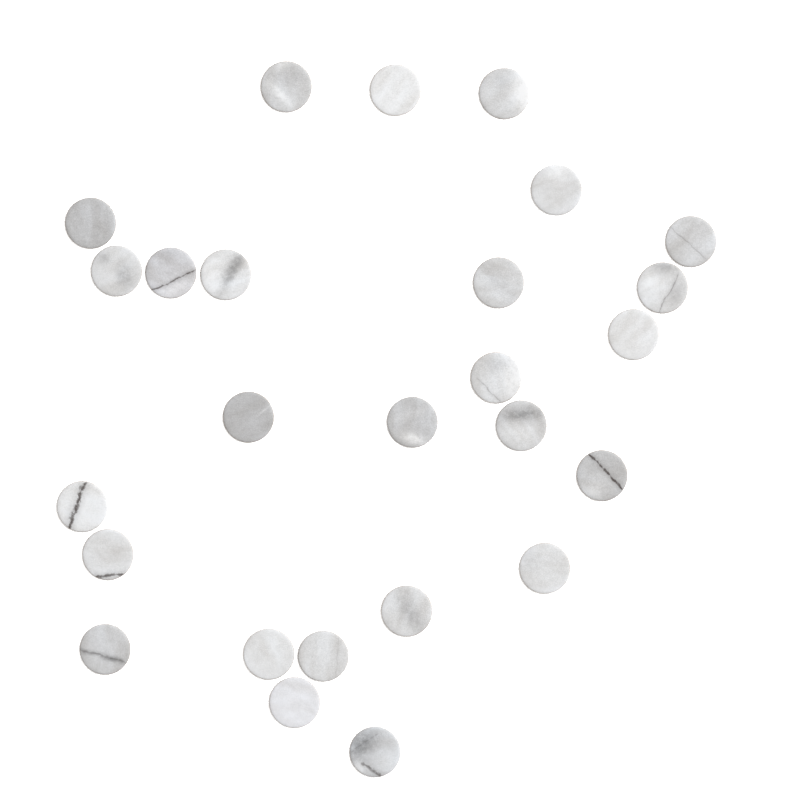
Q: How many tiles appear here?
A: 26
